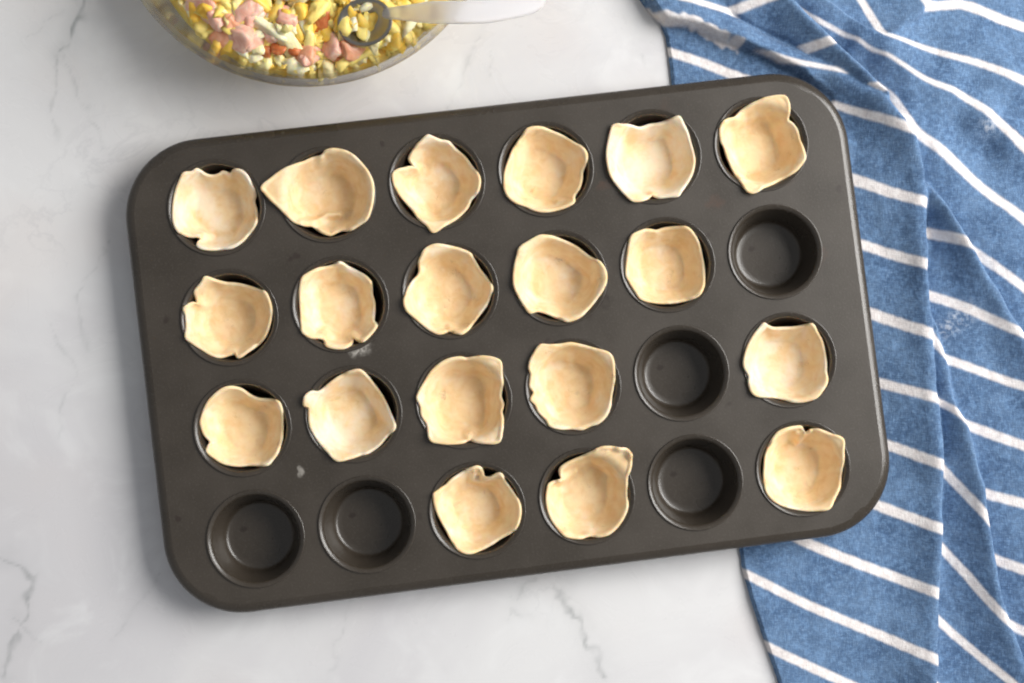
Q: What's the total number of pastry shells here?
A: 19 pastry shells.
